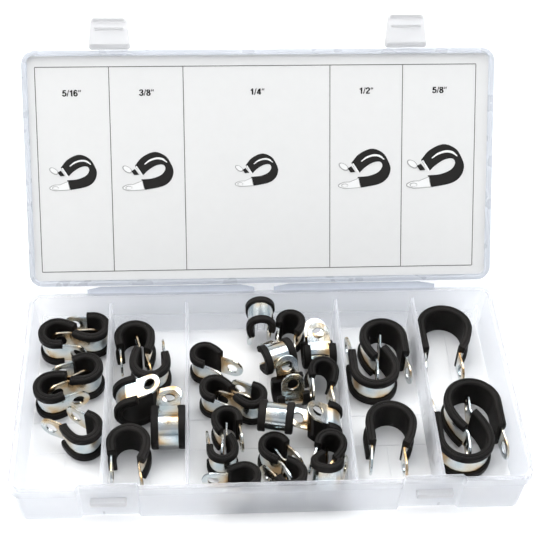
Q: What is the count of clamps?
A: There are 34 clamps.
